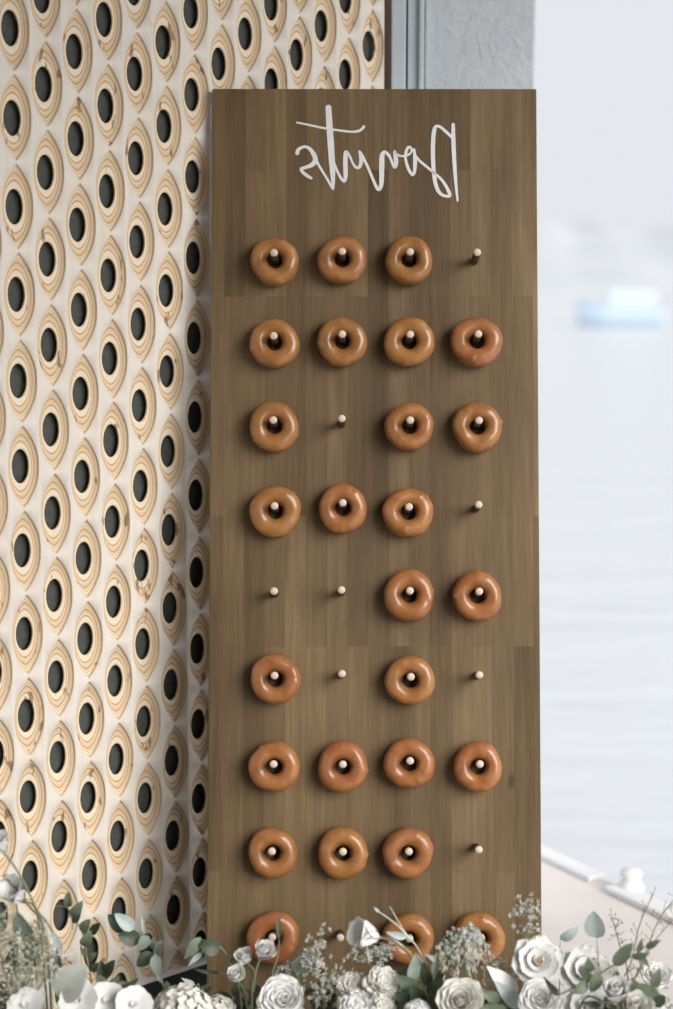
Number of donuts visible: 27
